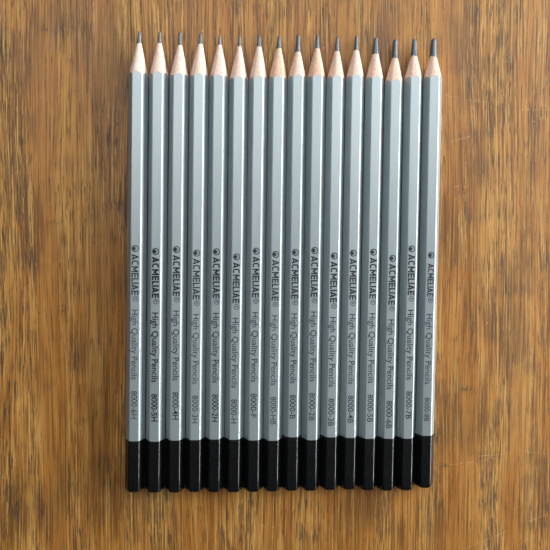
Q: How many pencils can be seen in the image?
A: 16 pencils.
